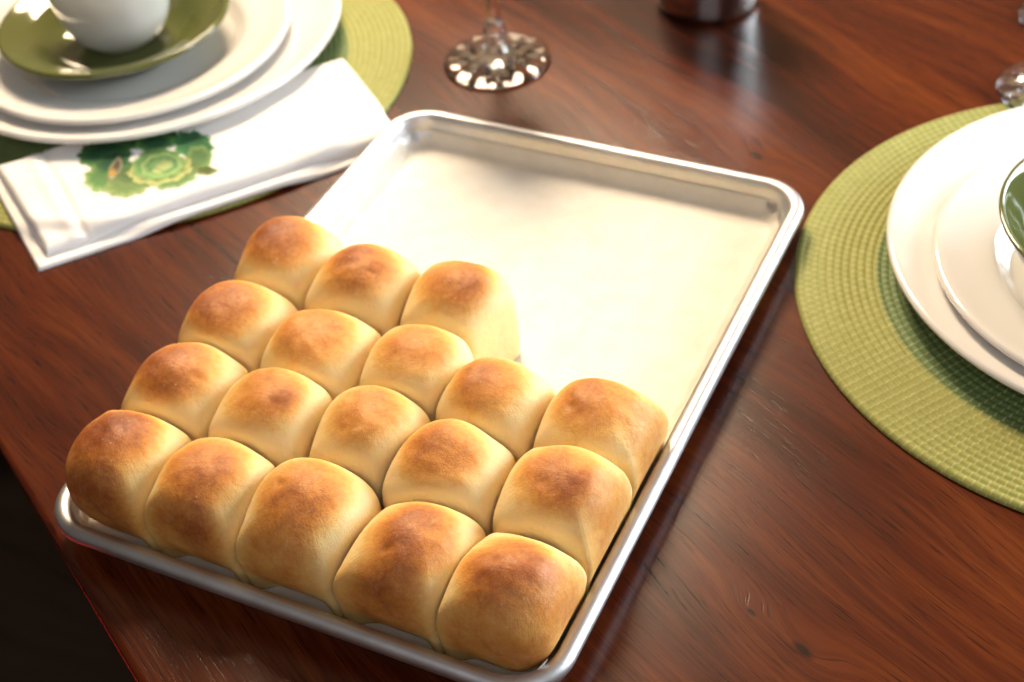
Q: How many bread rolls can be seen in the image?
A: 18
